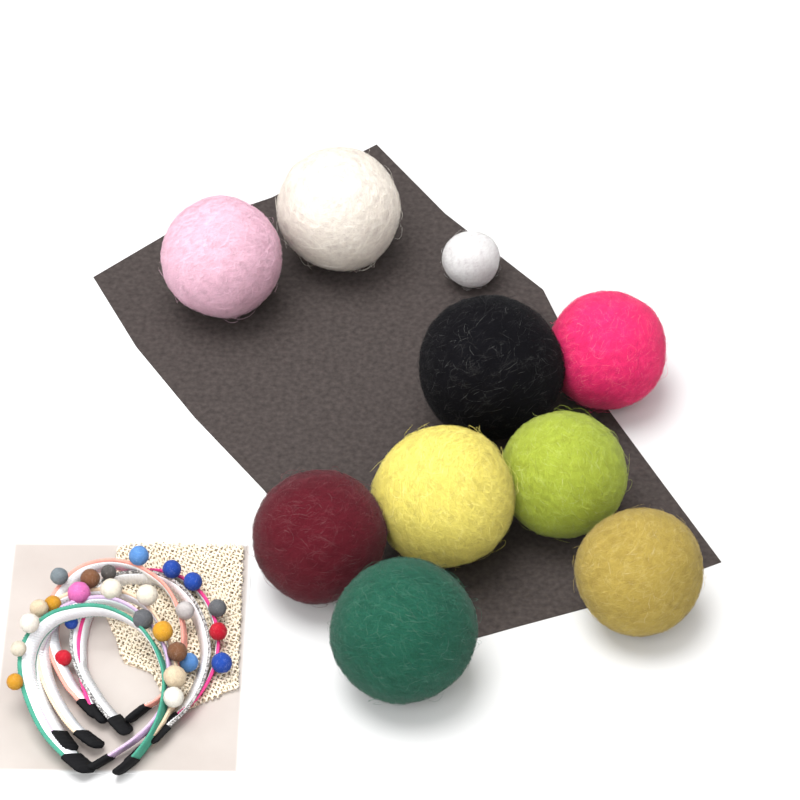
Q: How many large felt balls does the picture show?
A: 10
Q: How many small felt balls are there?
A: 26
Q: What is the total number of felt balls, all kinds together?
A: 36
